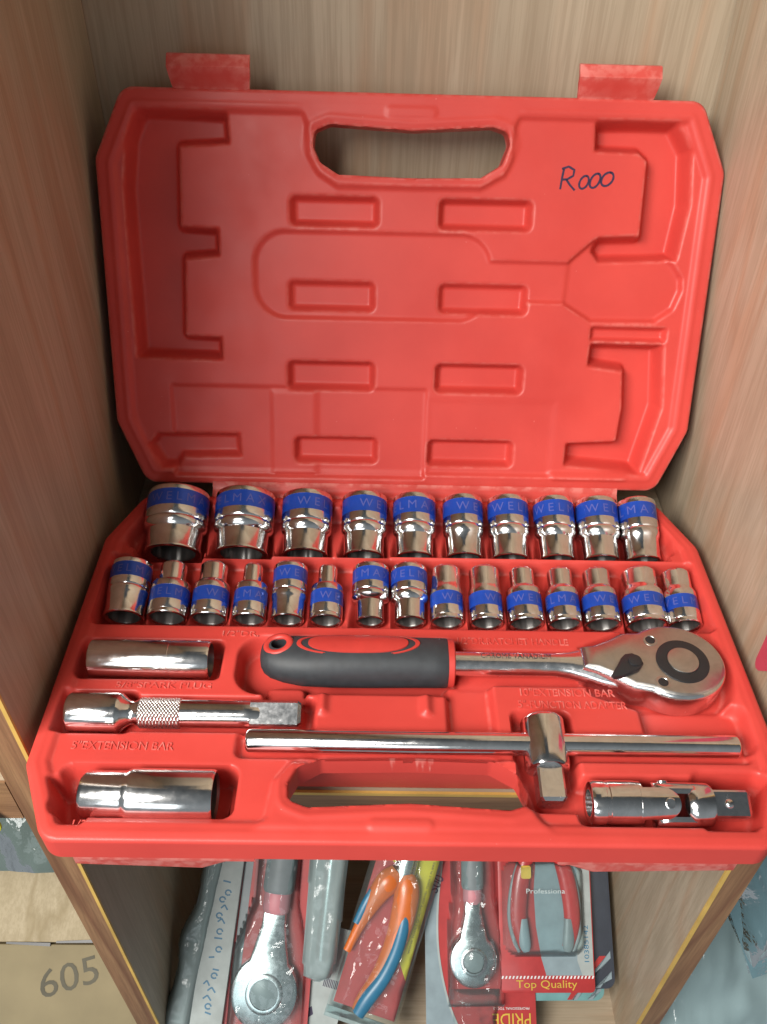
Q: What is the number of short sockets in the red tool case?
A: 25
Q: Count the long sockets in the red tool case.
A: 2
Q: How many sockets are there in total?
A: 27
